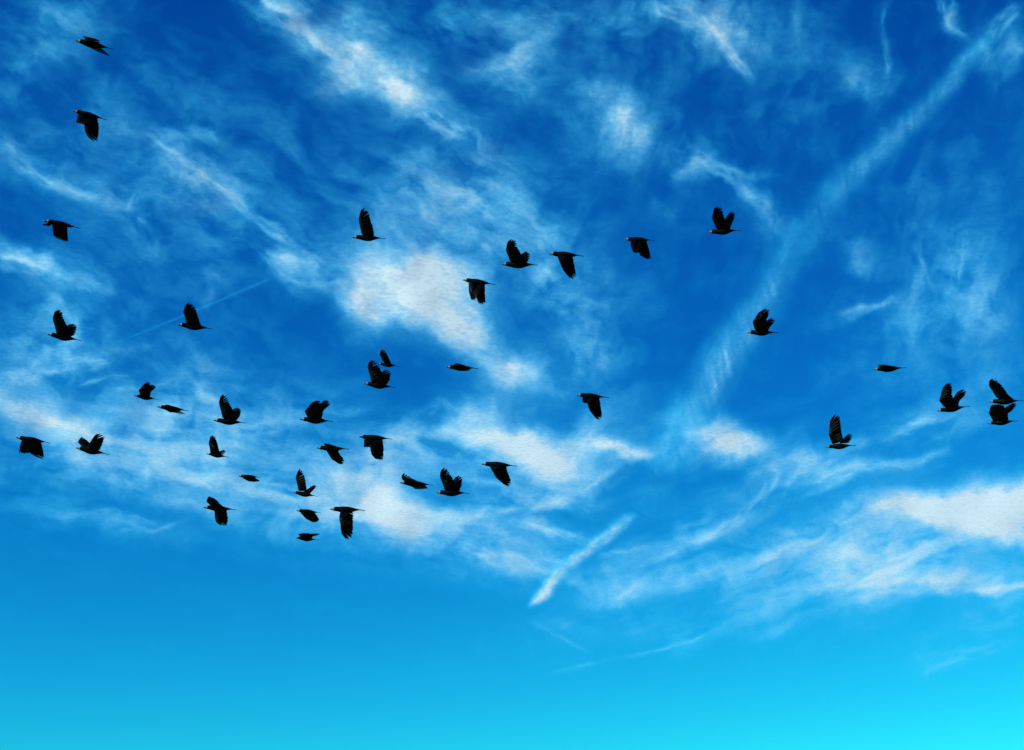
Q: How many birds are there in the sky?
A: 39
